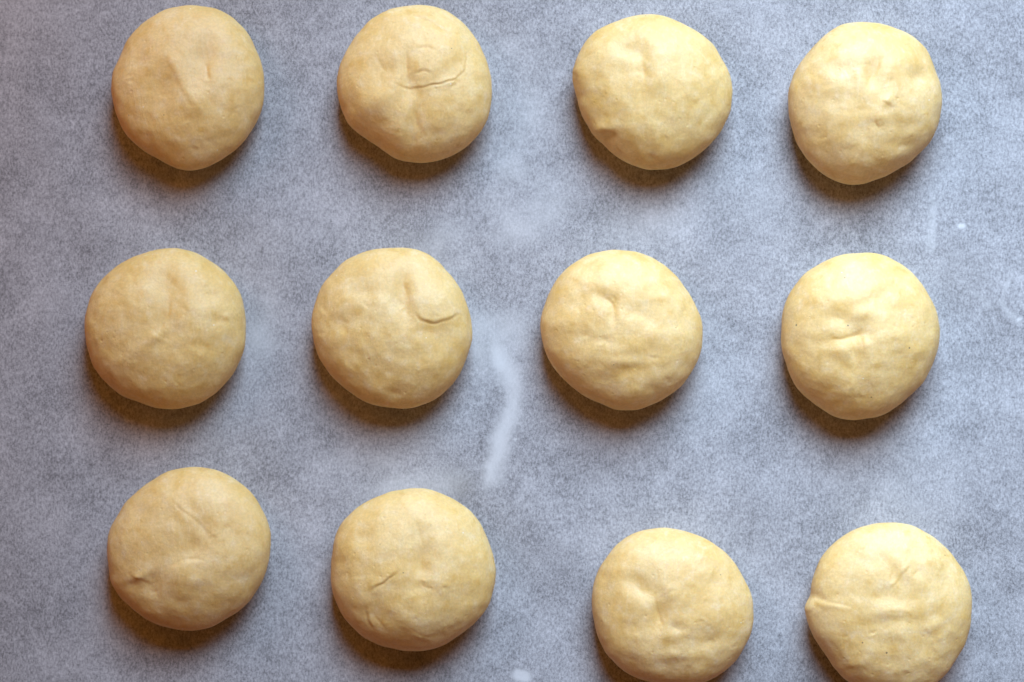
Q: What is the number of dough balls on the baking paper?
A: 12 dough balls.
